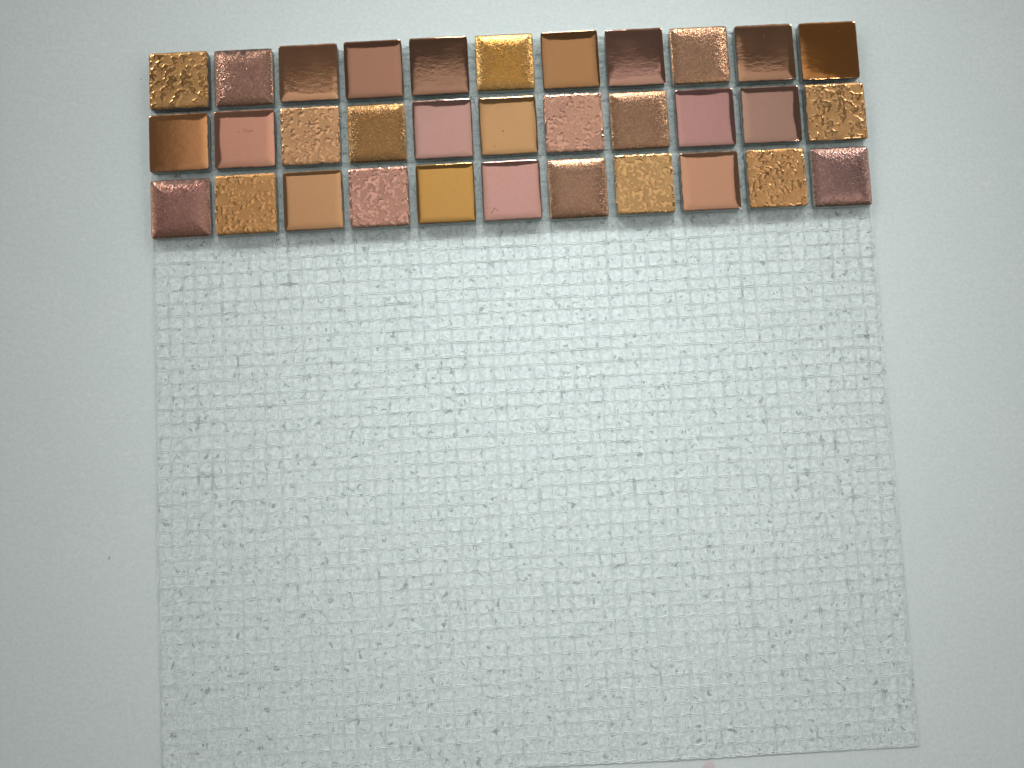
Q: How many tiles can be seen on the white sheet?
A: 33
